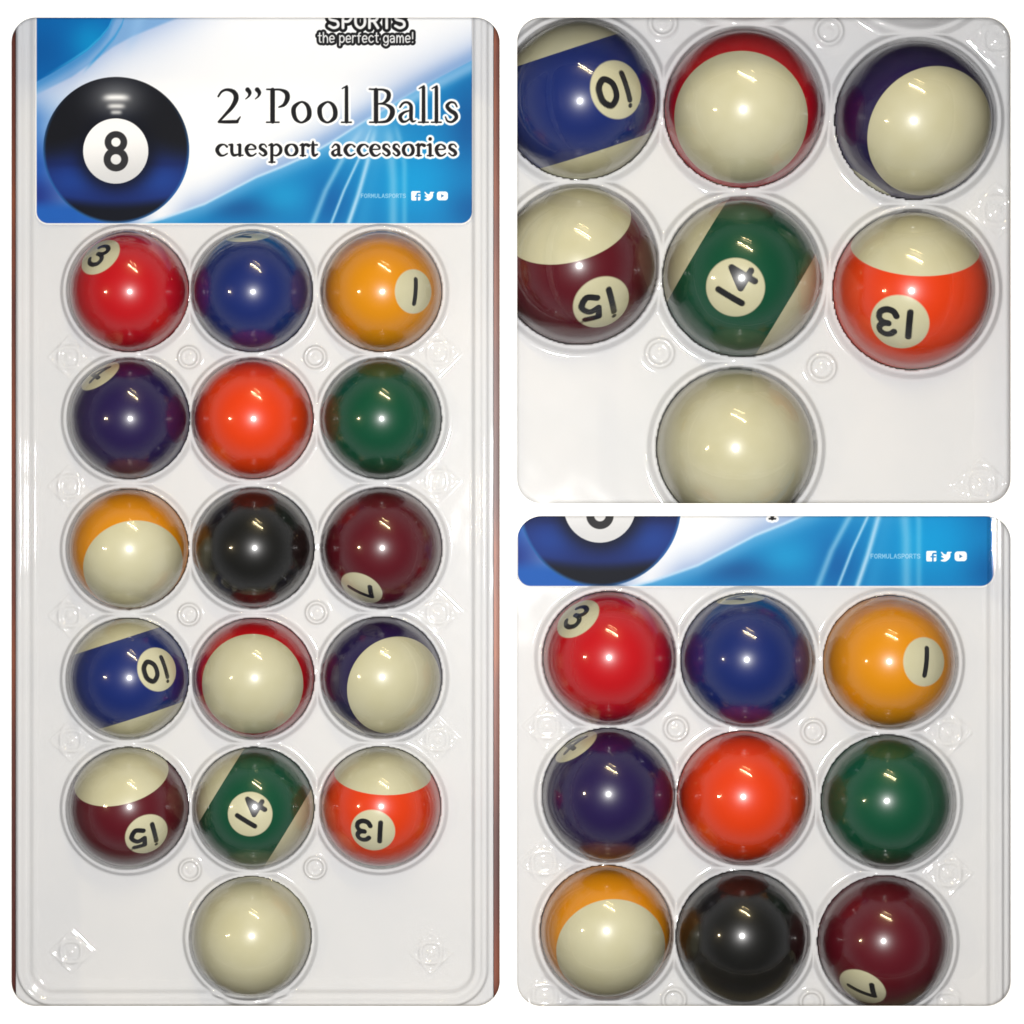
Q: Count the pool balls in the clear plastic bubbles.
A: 32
